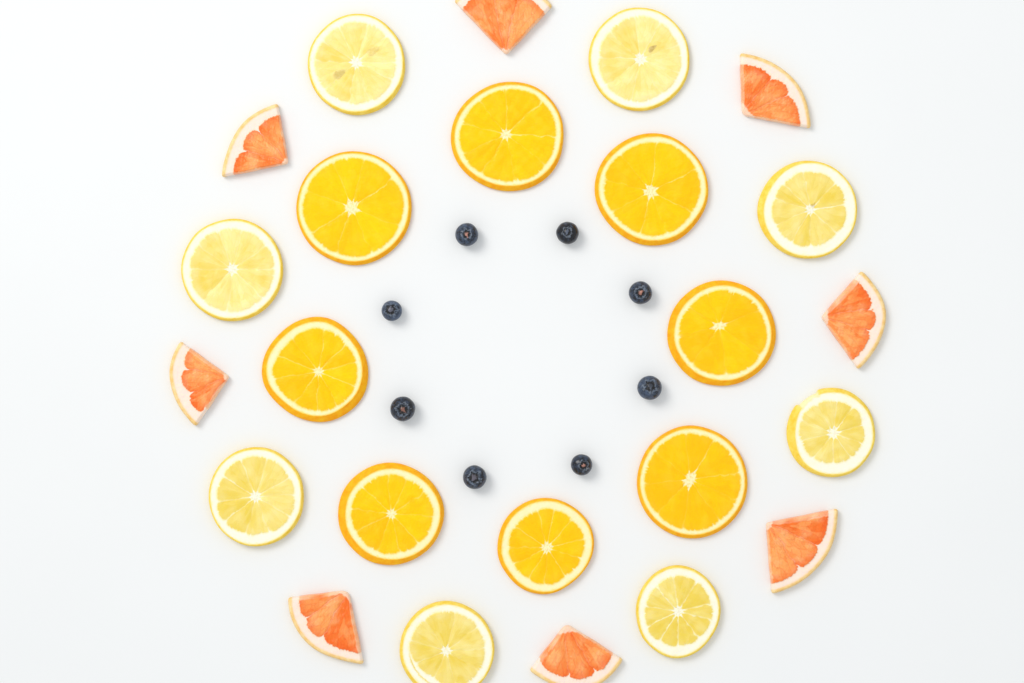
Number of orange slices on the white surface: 8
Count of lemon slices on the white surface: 8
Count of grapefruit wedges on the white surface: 8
